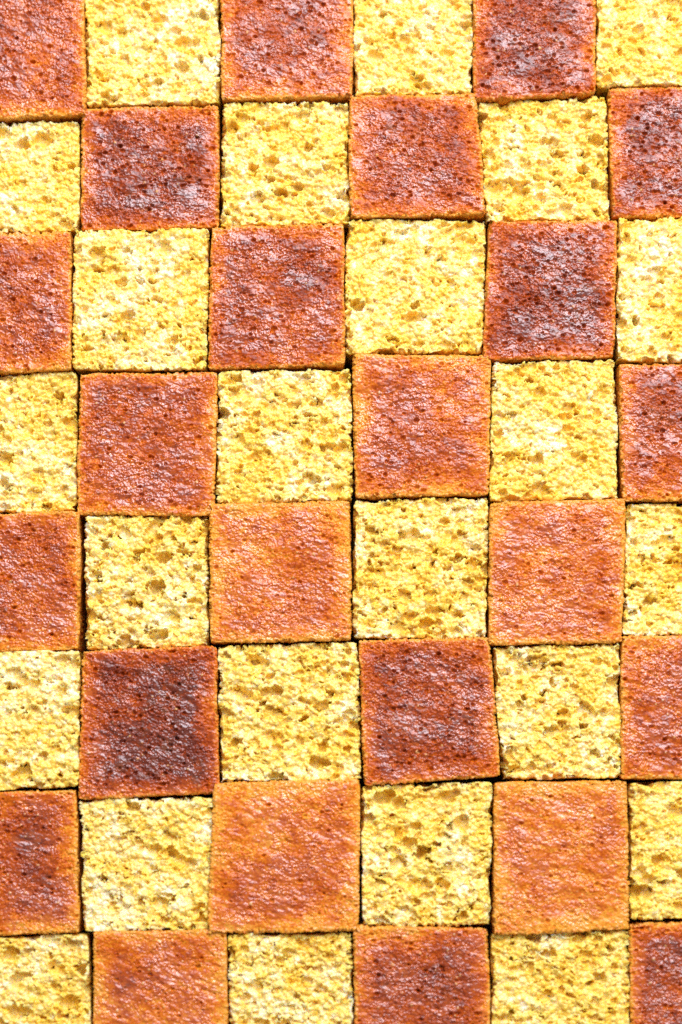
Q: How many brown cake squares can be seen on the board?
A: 24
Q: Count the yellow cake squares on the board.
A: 24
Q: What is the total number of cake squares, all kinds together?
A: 48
